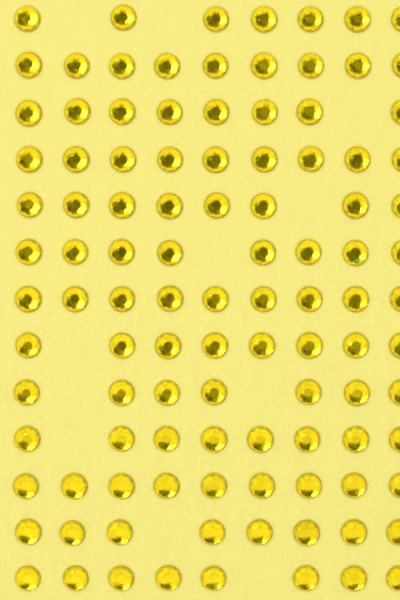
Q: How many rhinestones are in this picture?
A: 106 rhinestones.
